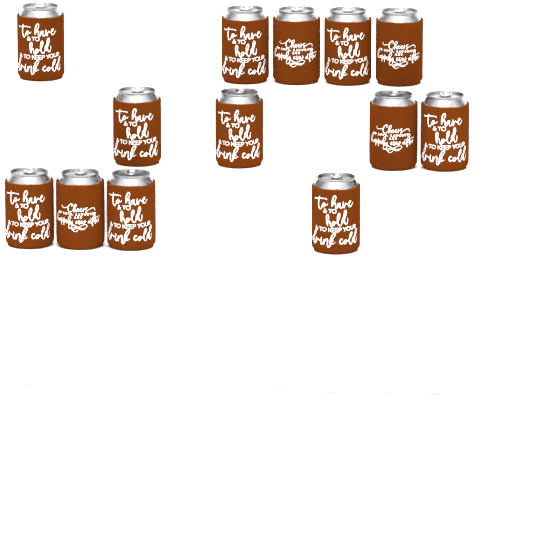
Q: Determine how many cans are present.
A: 13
